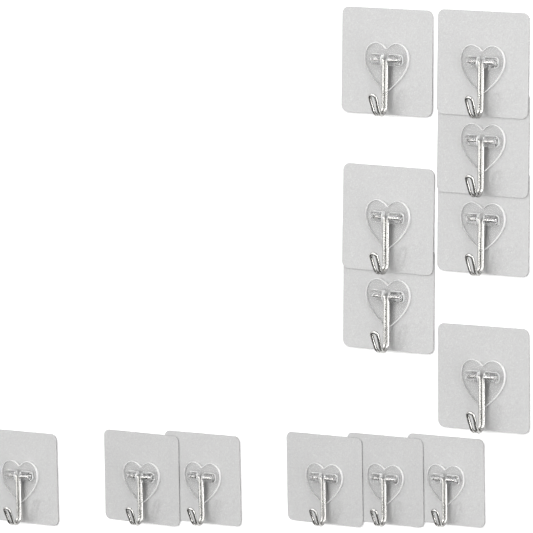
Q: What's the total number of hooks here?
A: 13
